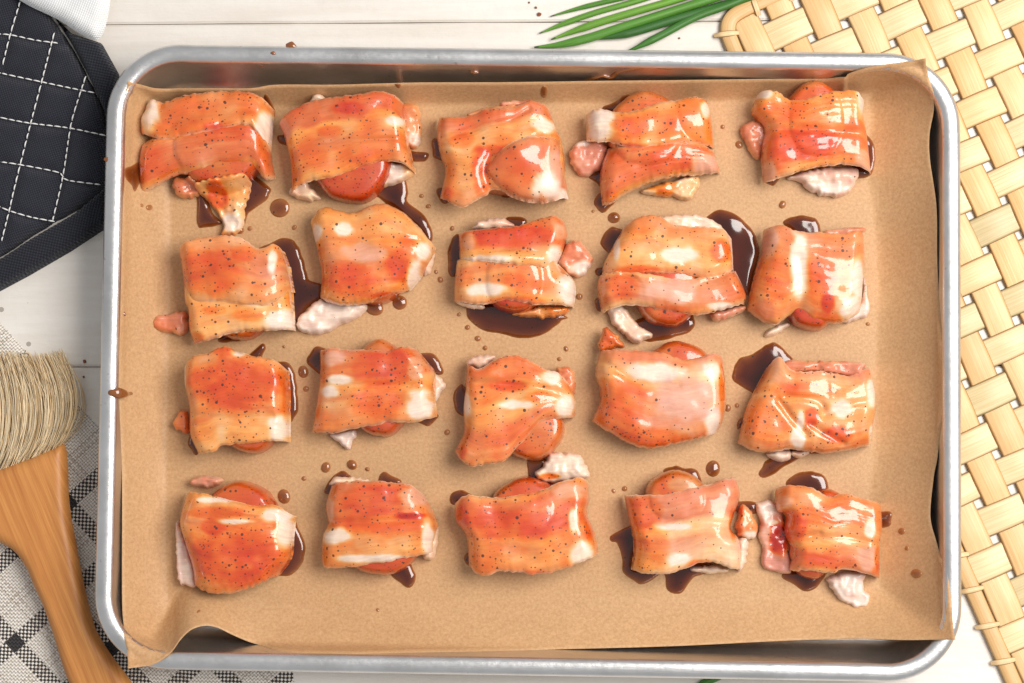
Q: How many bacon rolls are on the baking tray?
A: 20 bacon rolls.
